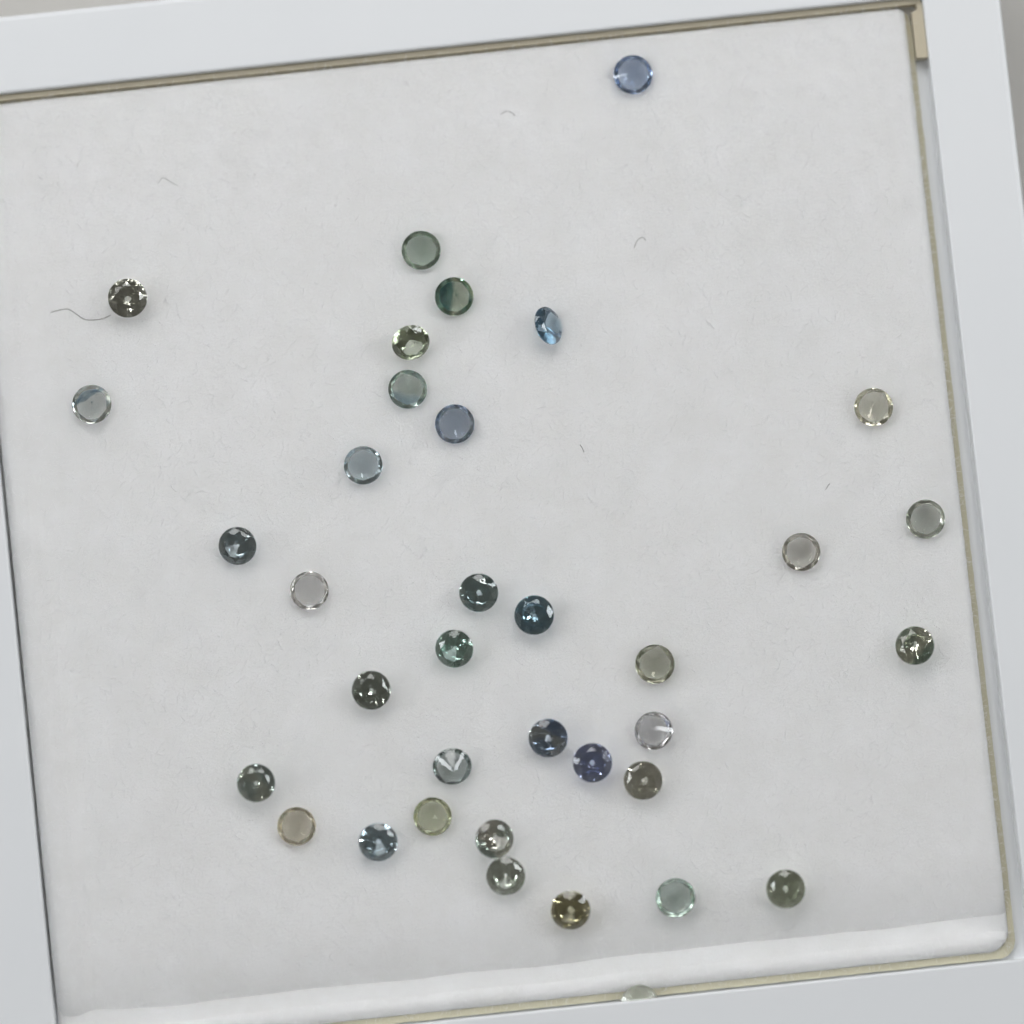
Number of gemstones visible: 36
